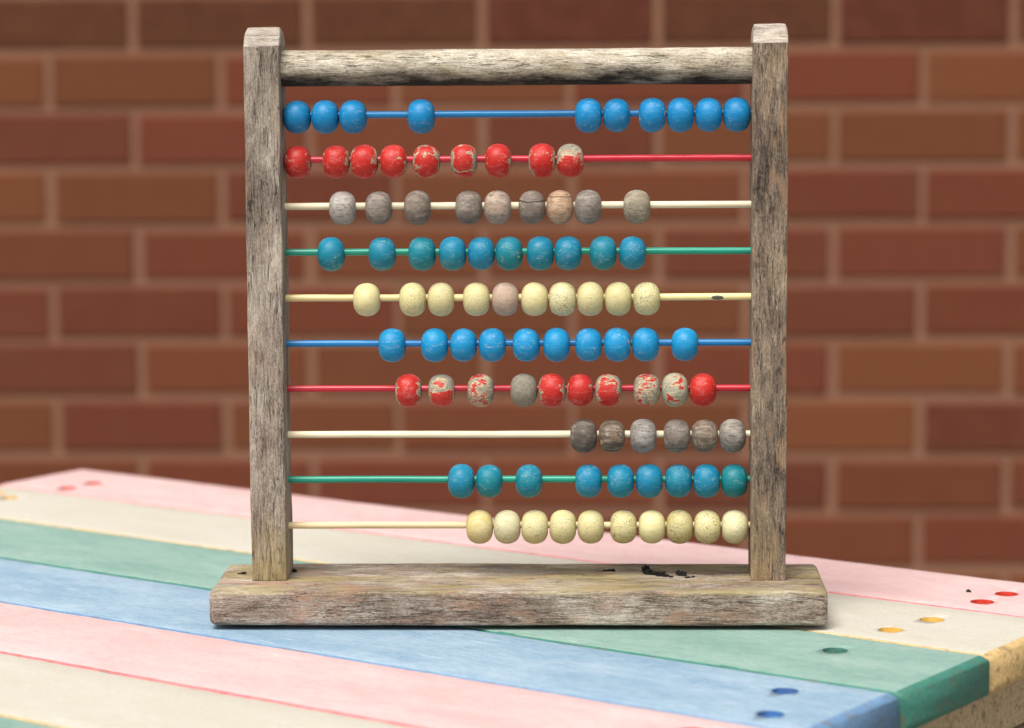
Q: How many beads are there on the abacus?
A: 93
